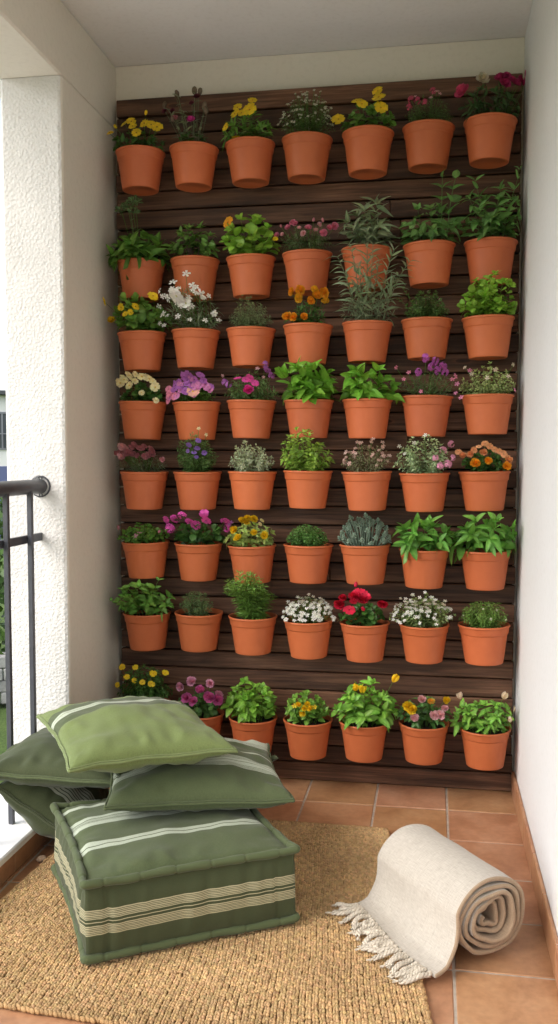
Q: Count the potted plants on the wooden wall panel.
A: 56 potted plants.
